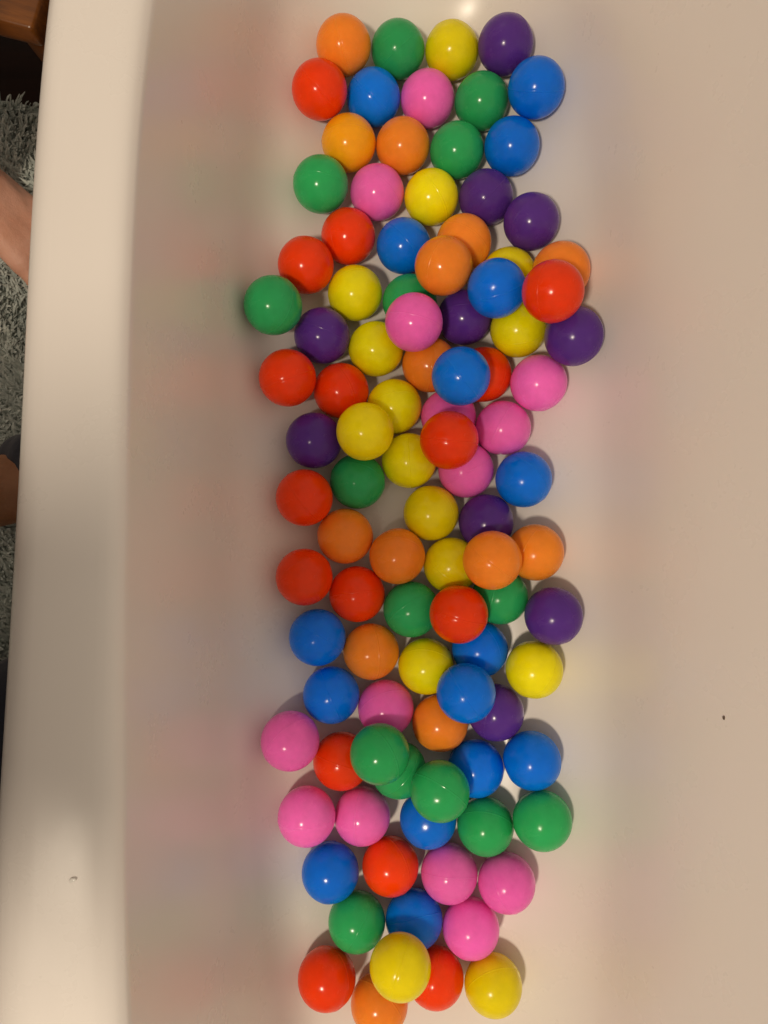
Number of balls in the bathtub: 100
